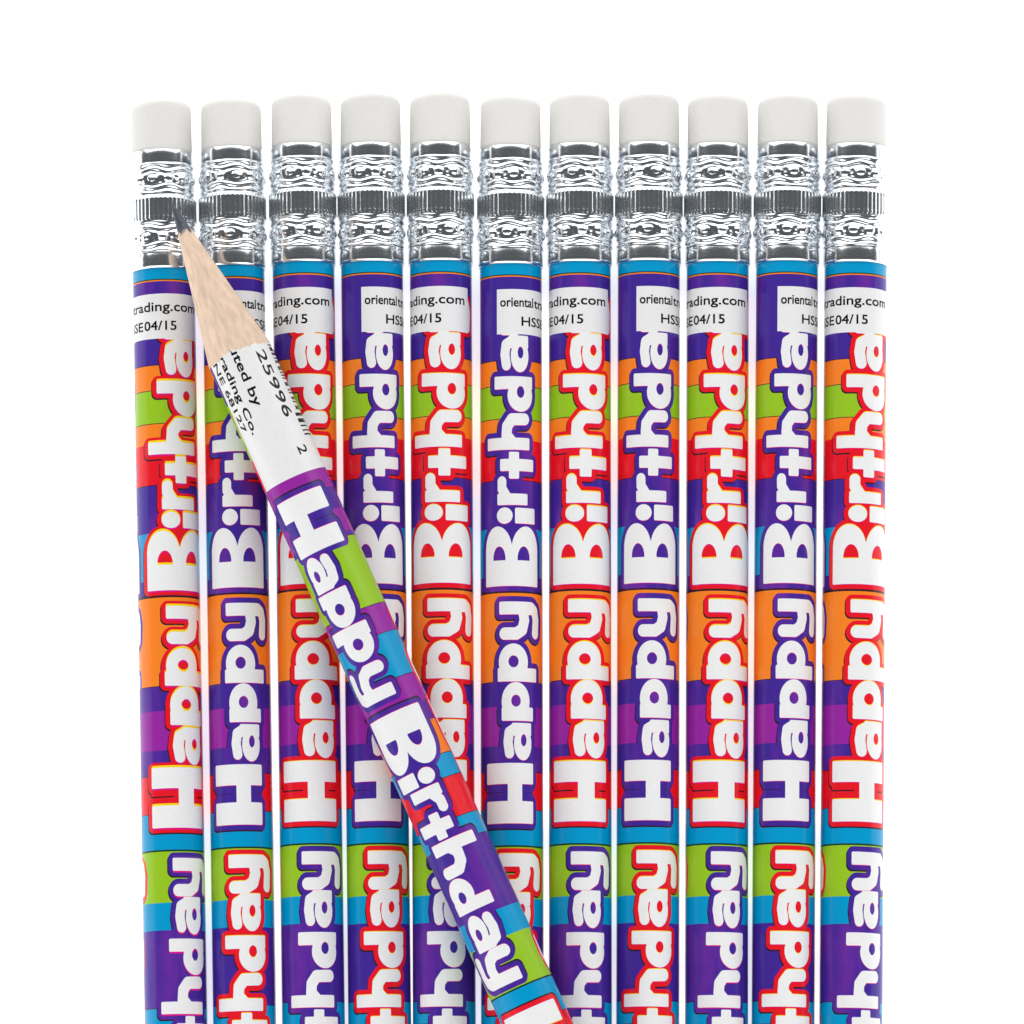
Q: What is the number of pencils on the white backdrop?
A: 12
